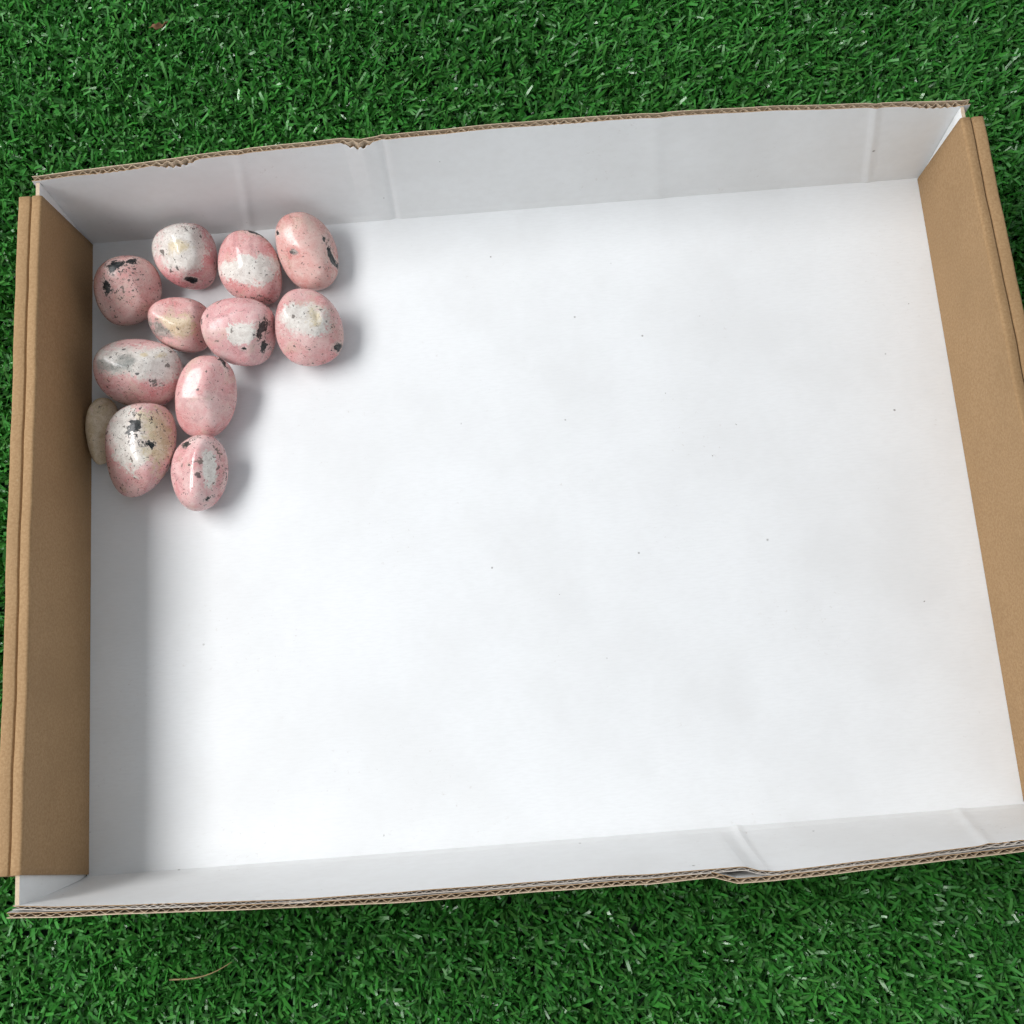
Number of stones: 12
